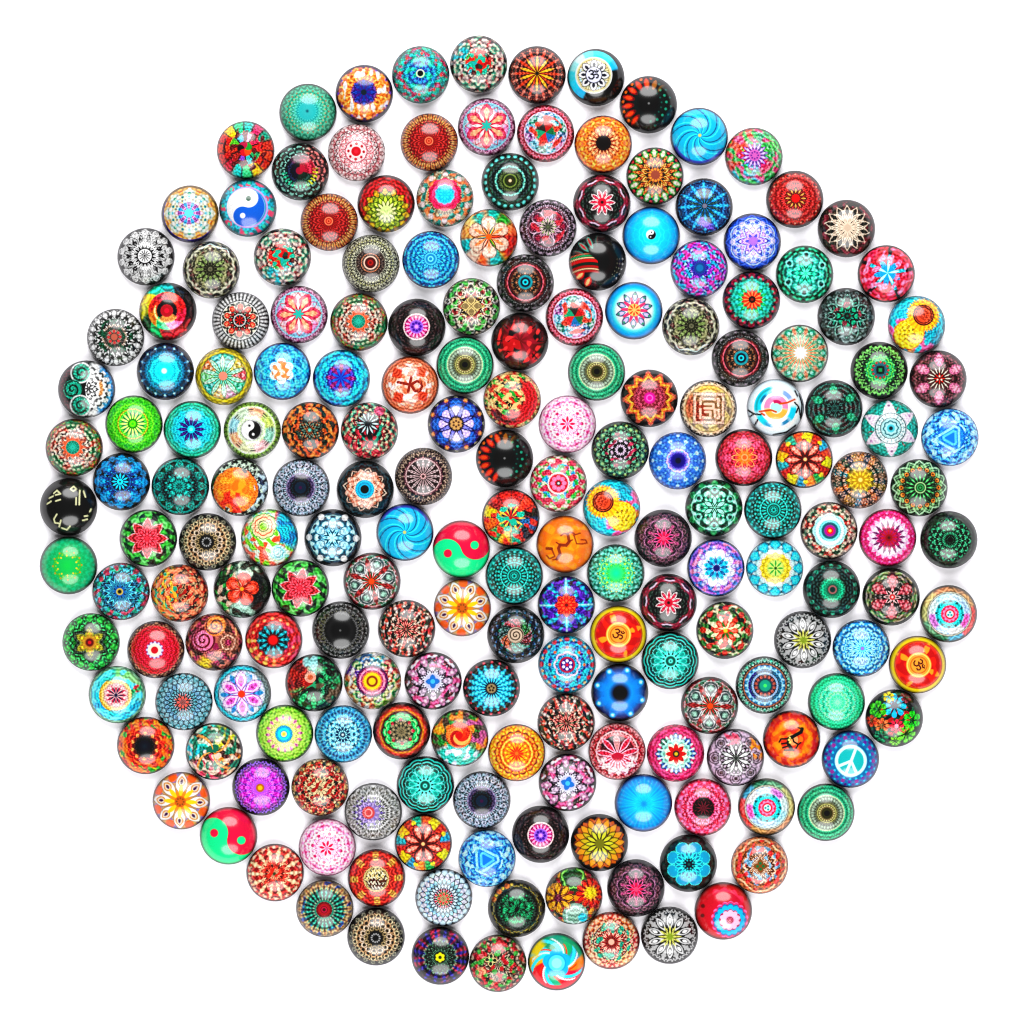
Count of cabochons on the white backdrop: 200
